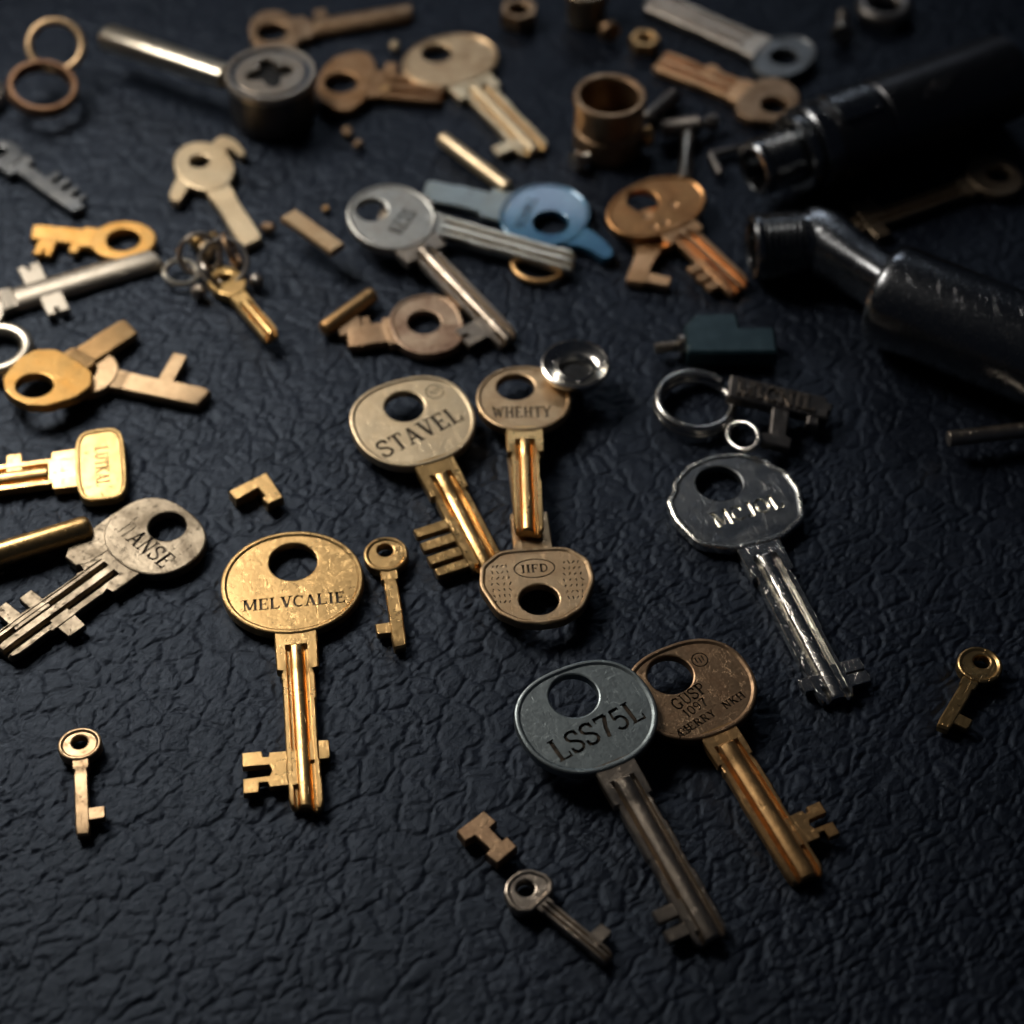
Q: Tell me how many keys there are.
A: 32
